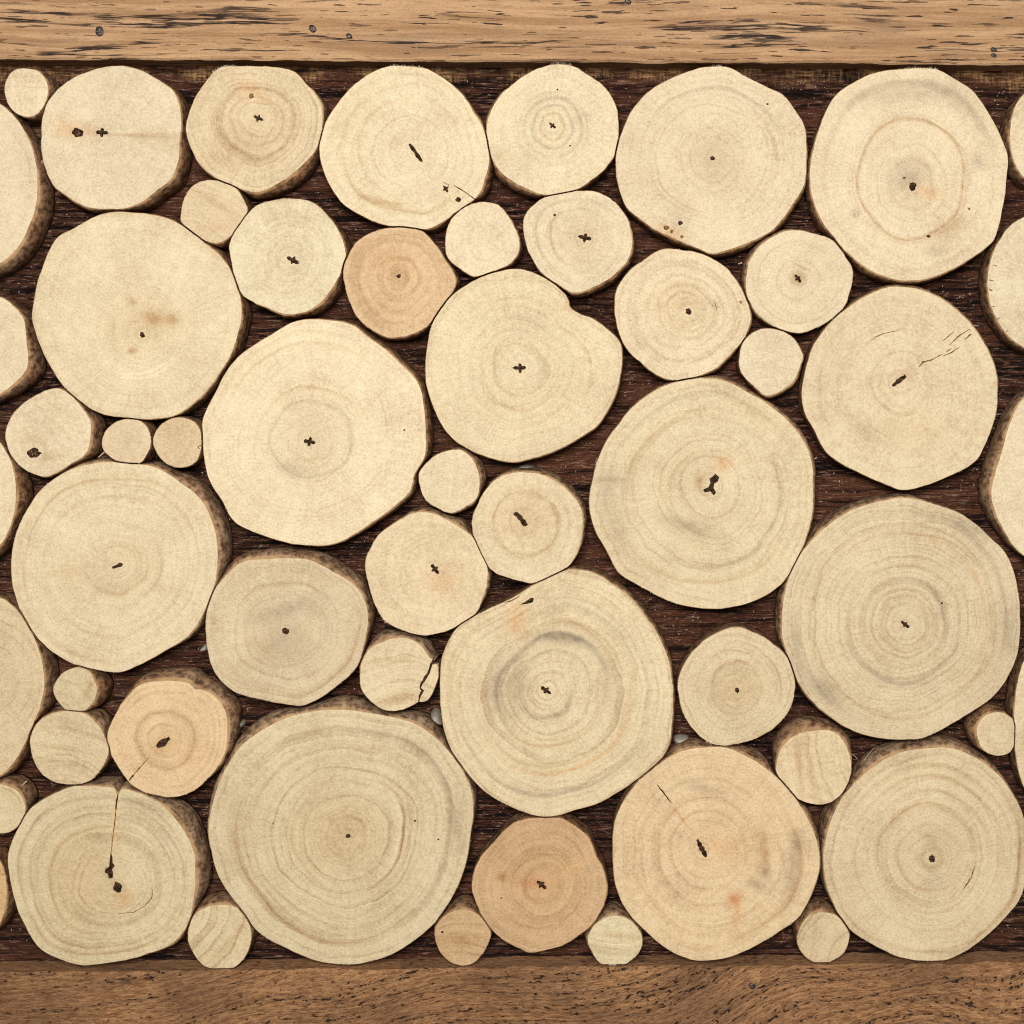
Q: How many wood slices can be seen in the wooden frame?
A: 56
